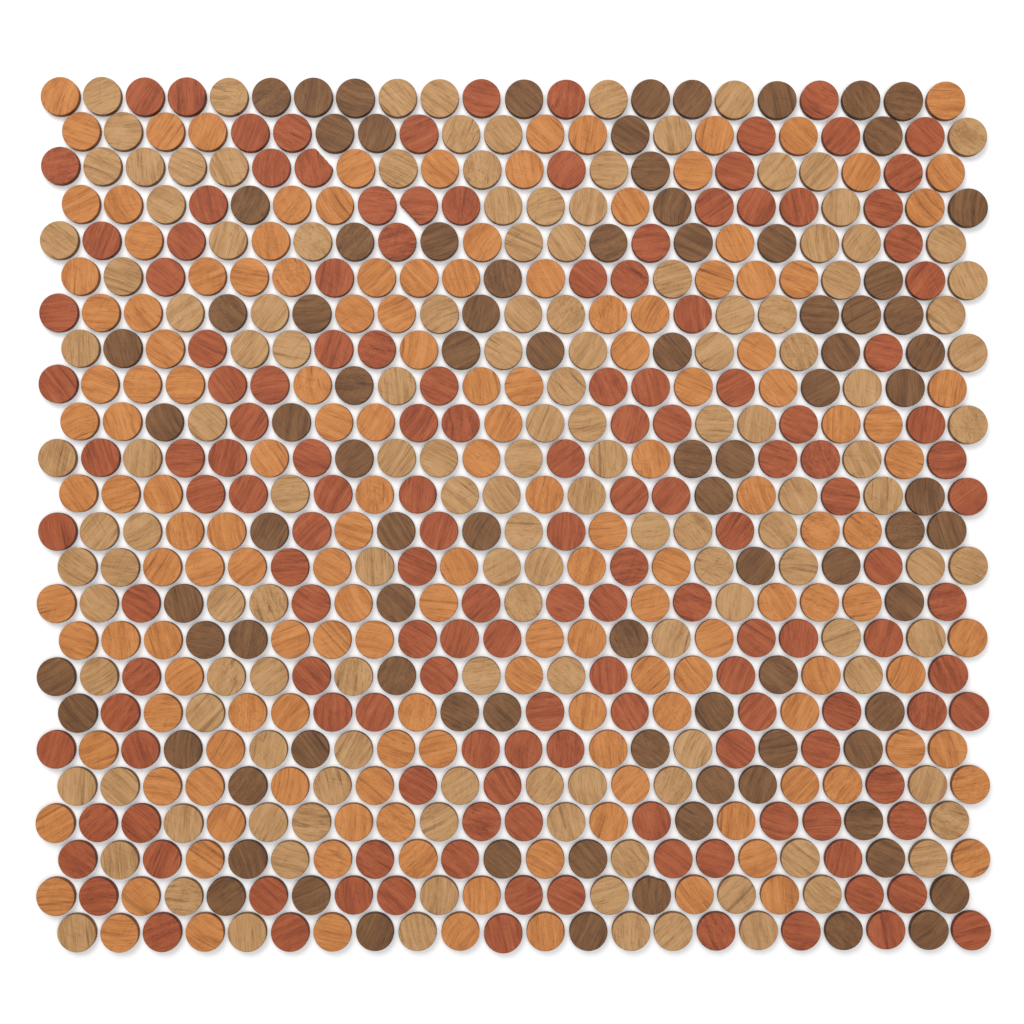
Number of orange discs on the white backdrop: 152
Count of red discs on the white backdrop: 148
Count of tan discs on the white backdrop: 139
